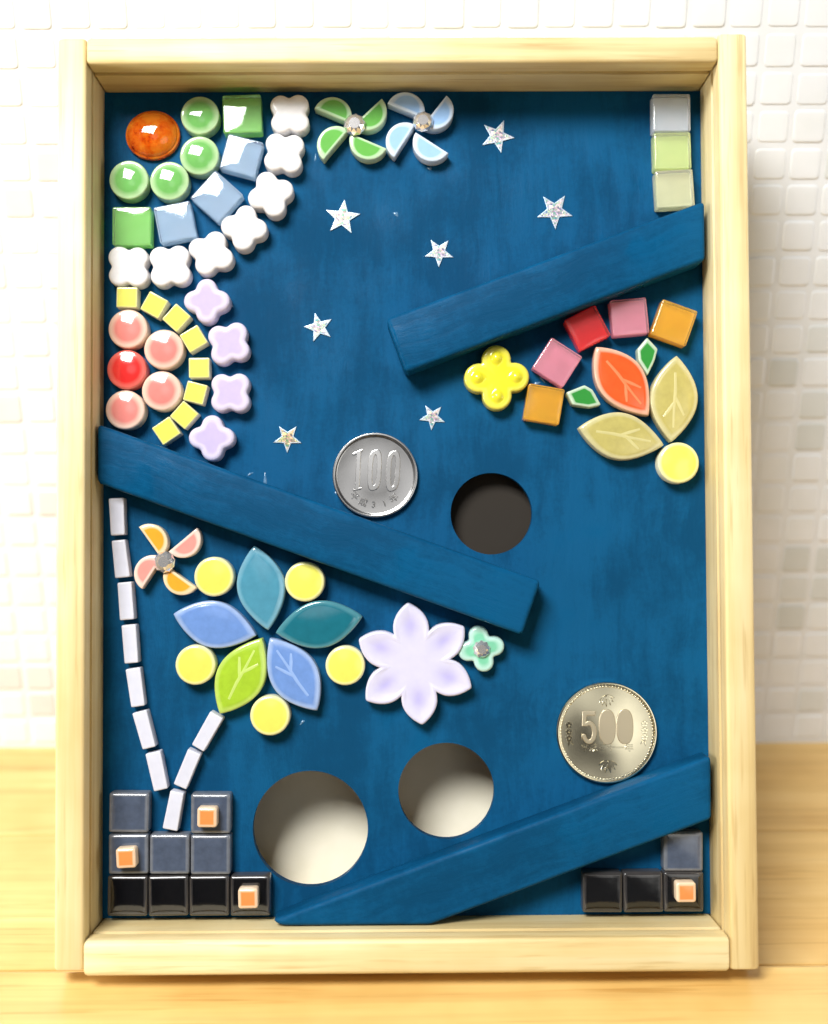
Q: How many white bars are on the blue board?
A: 10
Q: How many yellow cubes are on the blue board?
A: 8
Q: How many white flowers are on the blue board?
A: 7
